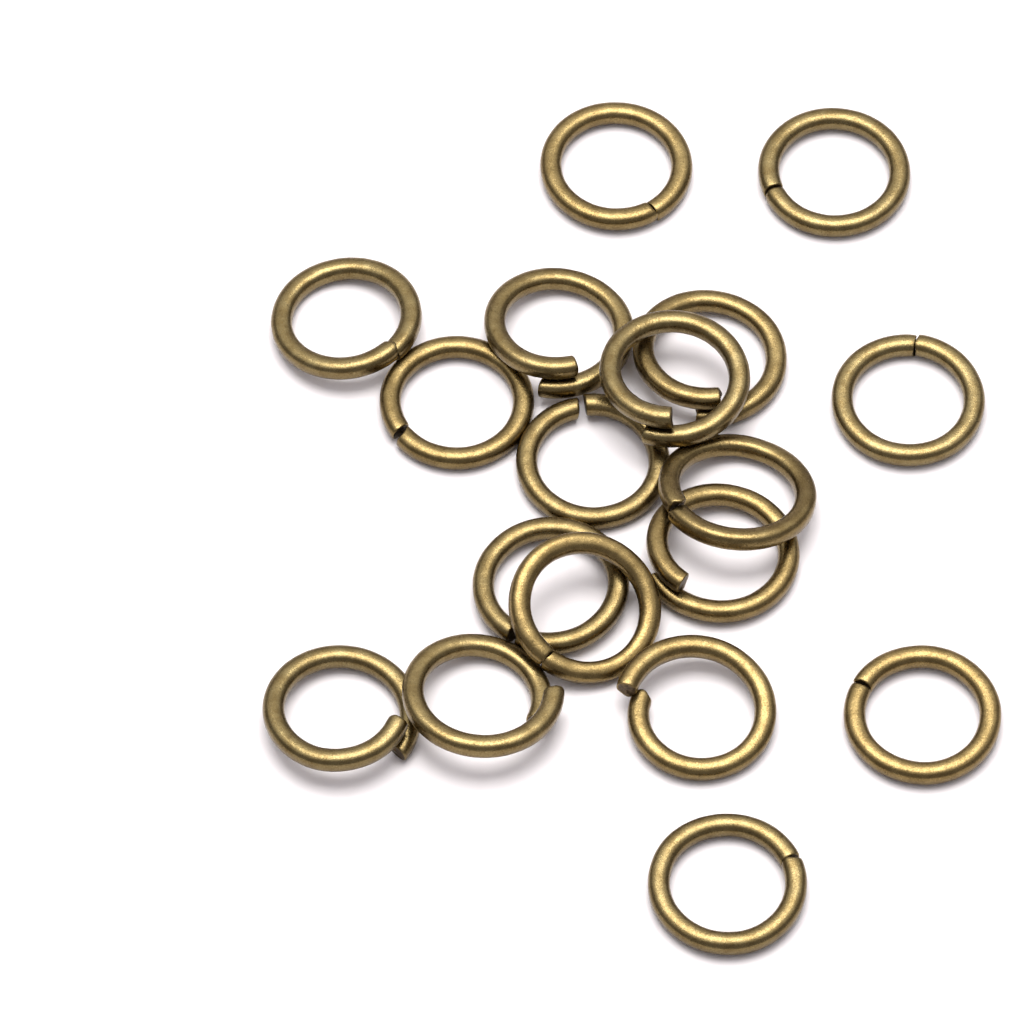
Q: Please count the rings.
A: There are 18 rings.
